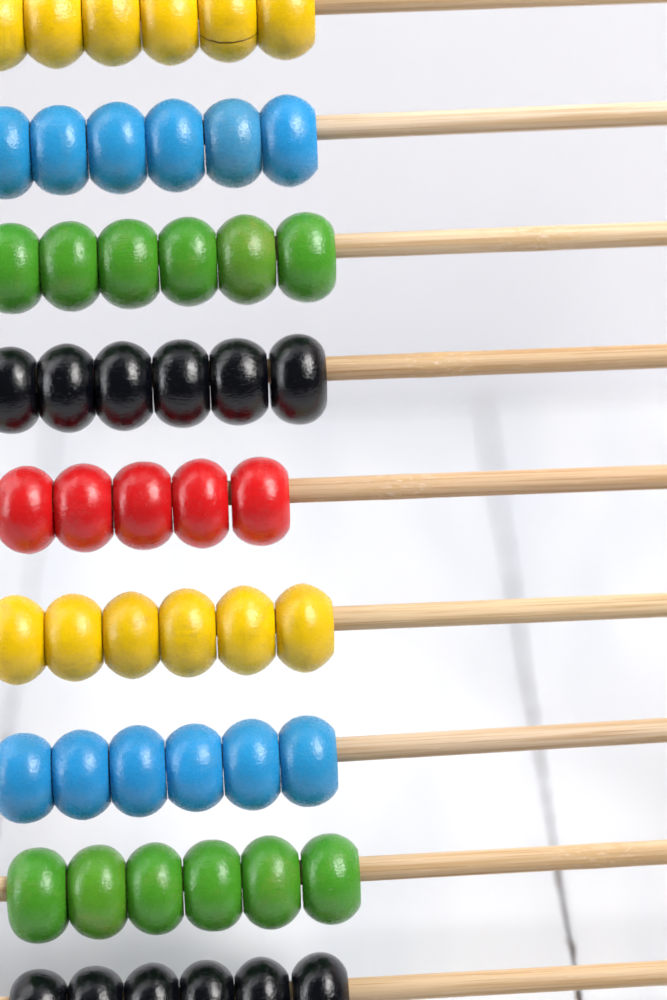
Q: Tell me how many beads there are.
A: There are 53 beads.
